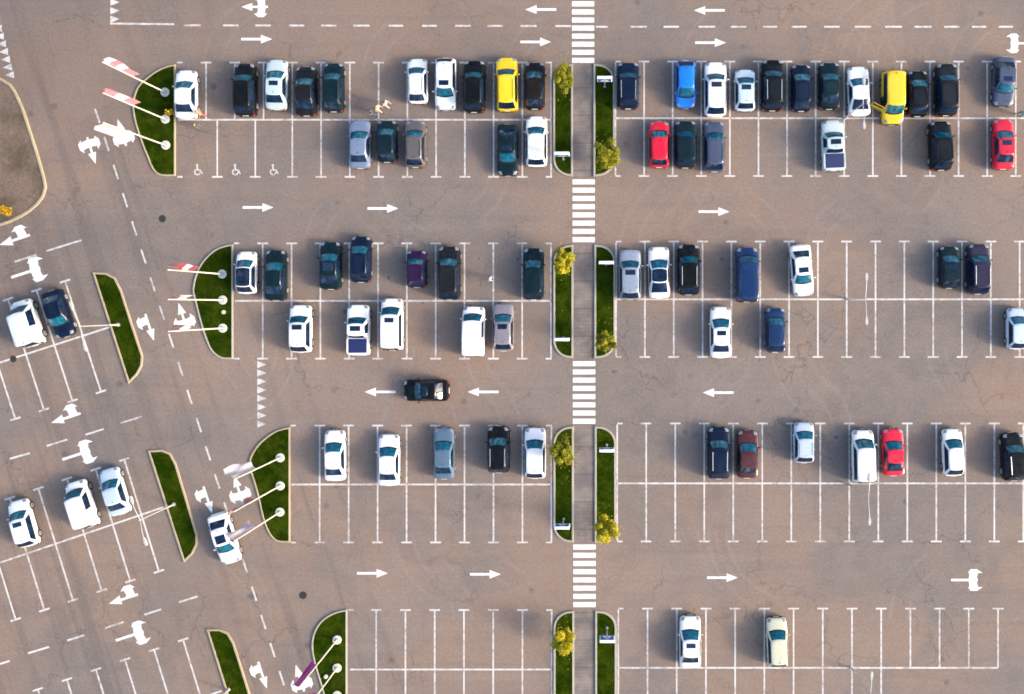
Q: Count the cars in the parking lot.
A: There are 76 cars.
